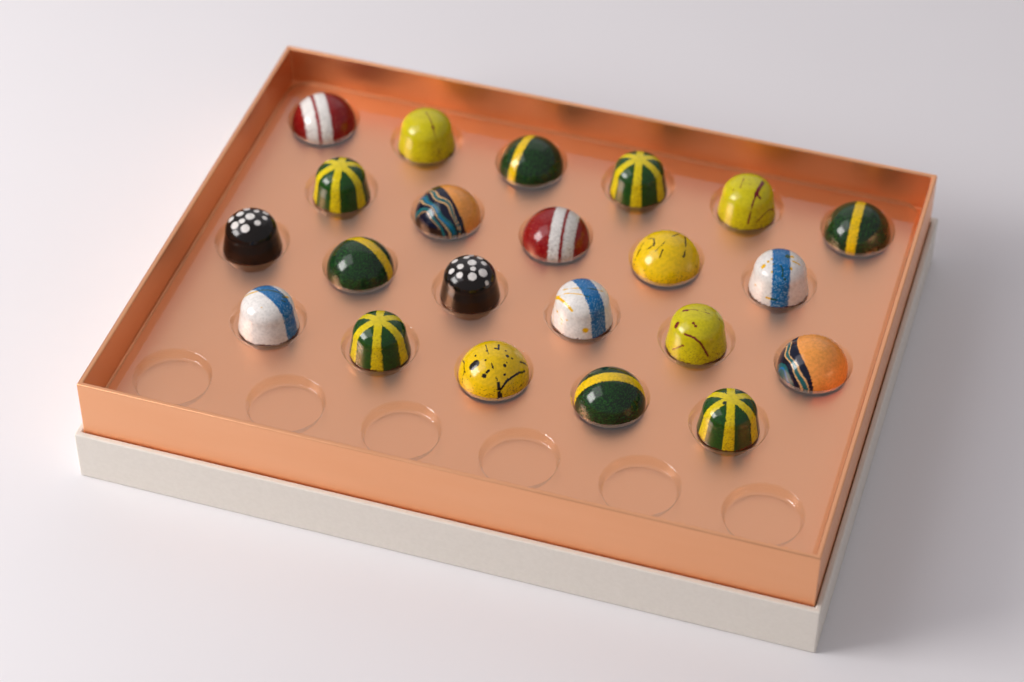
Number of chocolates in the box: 22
